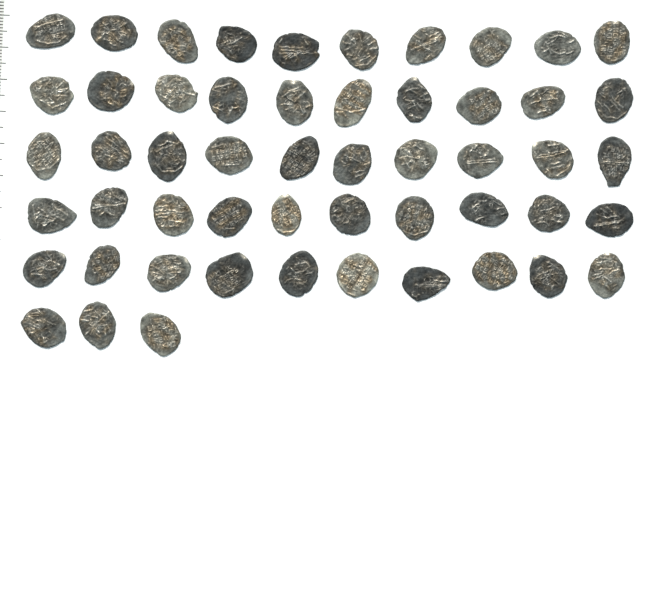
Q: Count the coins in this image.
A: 53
